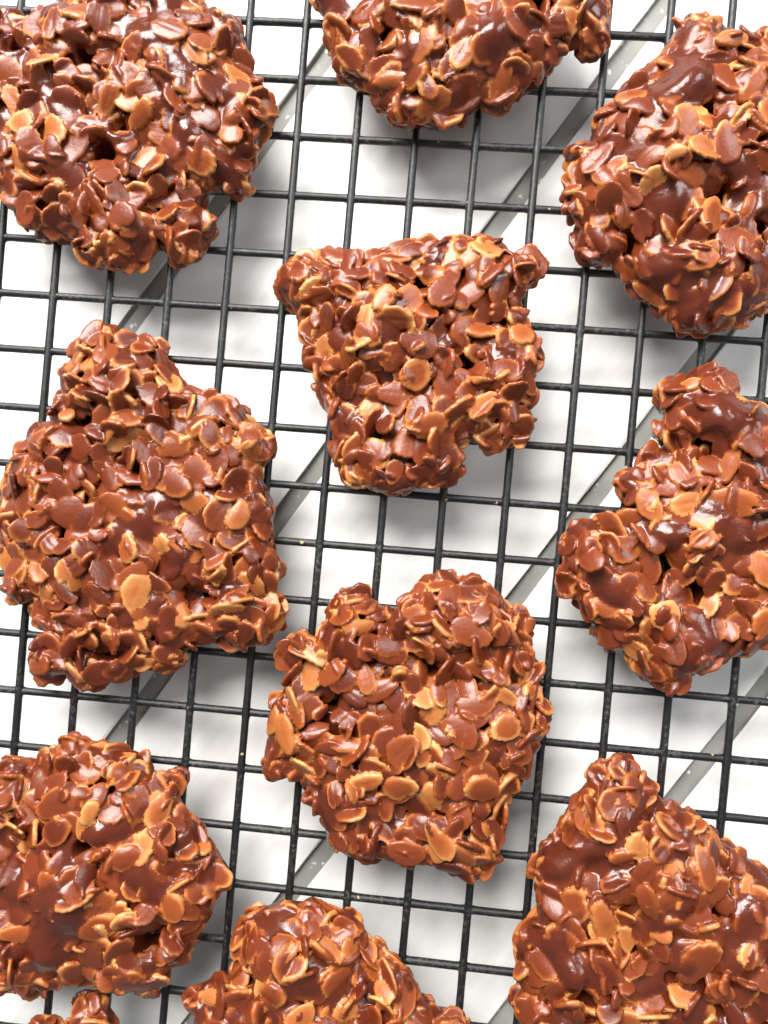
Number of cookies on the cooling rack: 11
